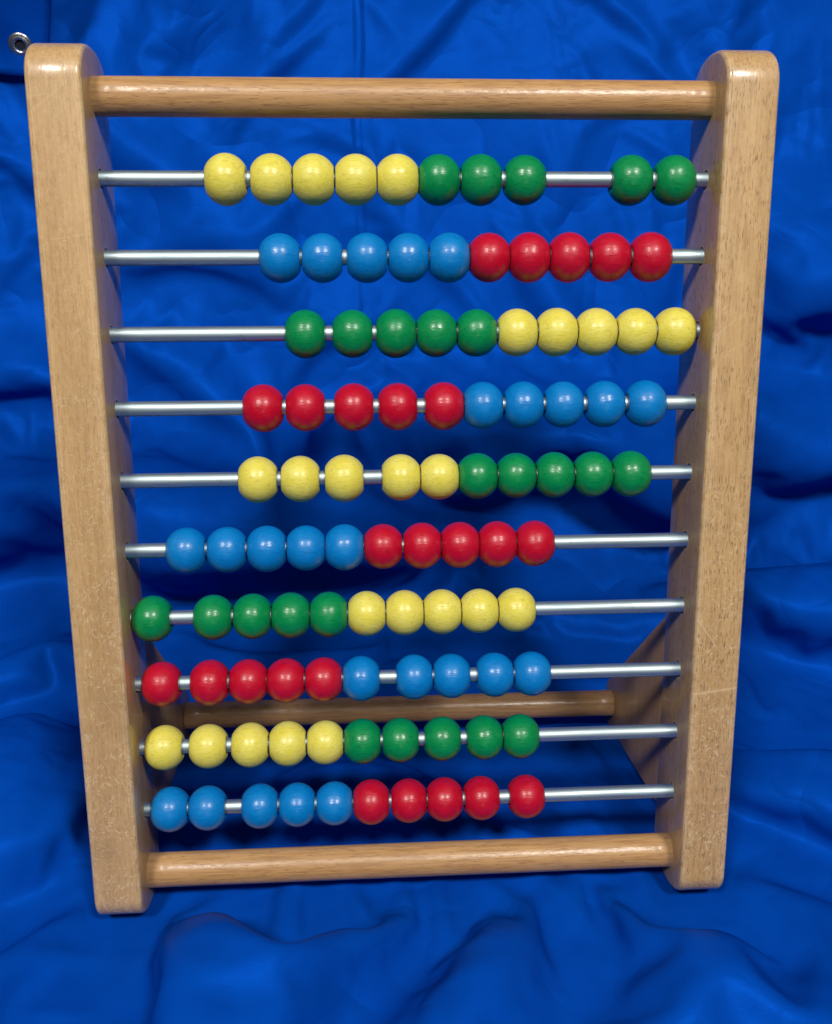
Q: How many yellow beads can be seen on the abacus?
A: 25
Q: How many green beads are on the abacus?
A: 25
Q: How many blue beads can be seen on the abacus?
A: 25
